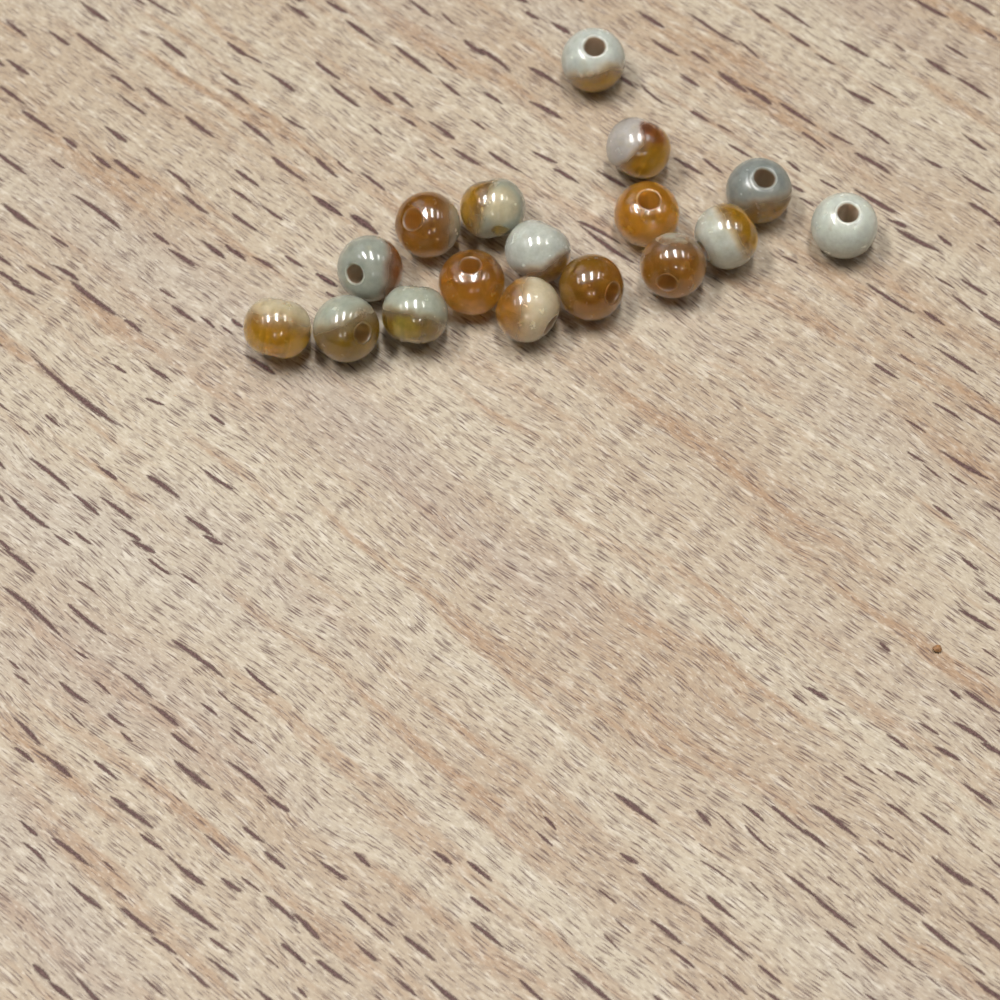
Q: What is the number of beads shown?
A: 17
